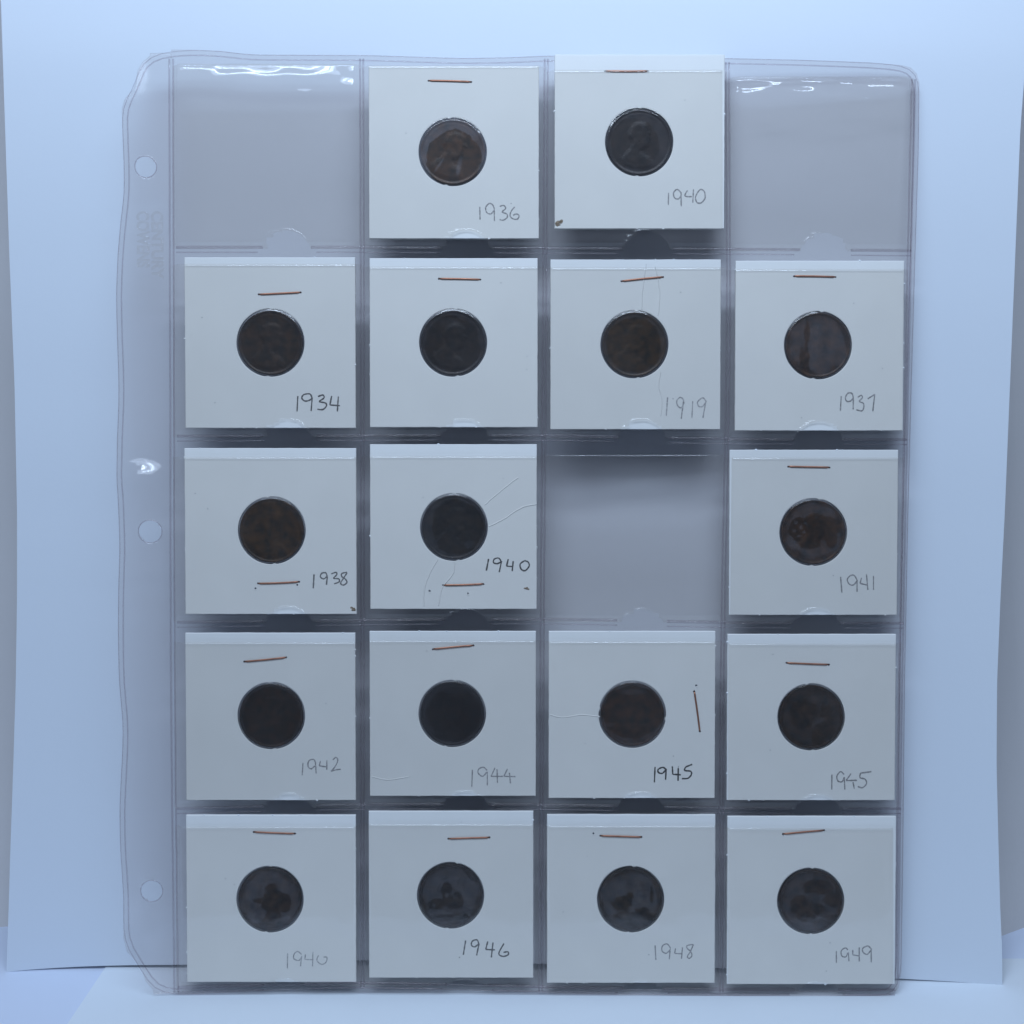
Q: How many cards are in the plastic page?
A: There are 17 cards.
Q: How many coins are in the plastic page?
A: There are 17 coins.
